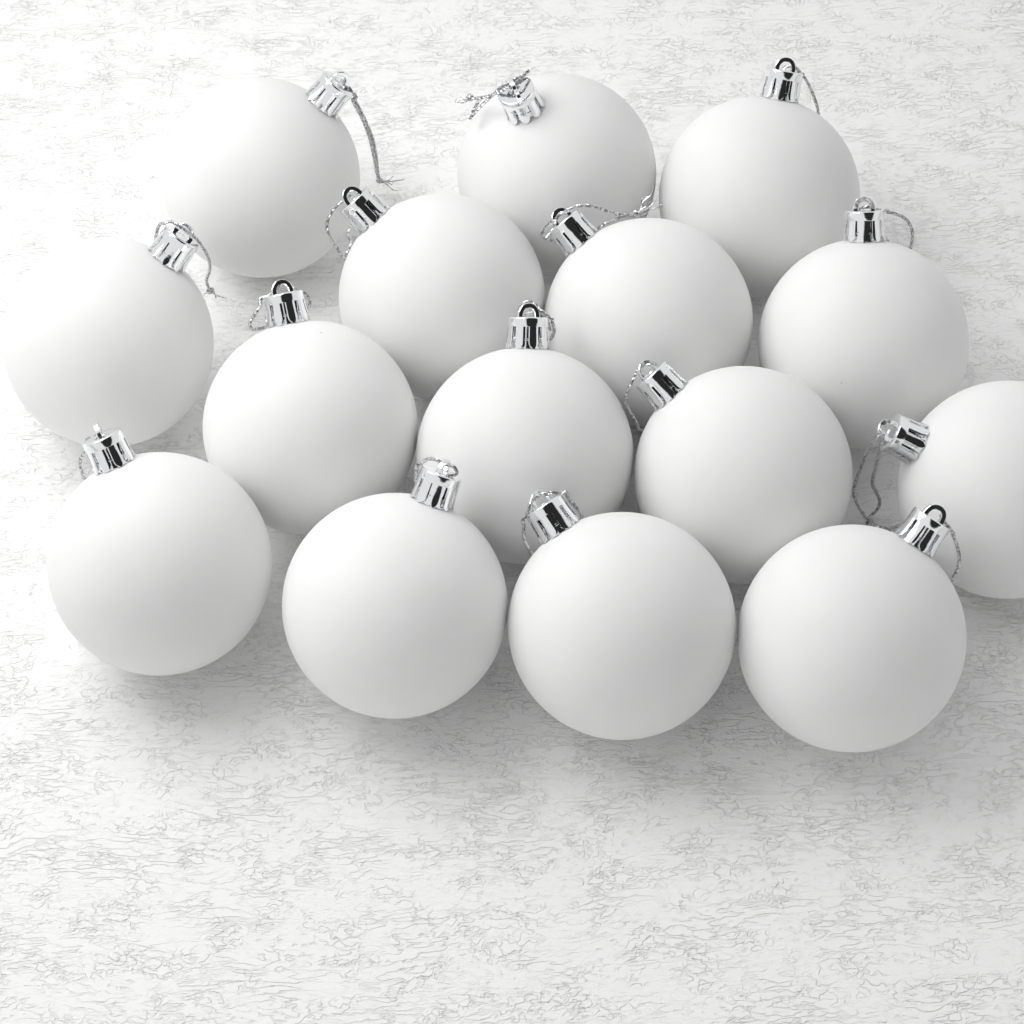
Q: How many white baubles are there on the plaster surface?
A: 15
